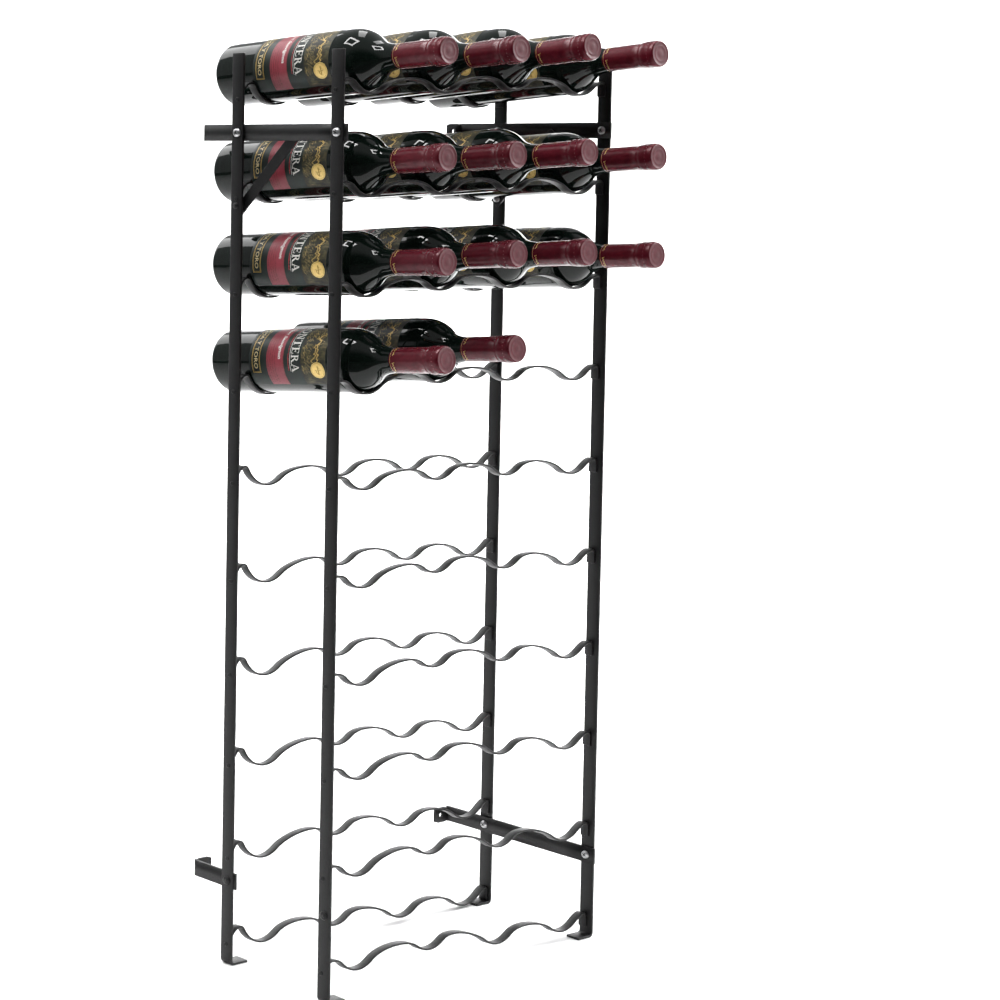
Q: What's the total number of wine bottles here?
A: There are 14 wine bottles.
